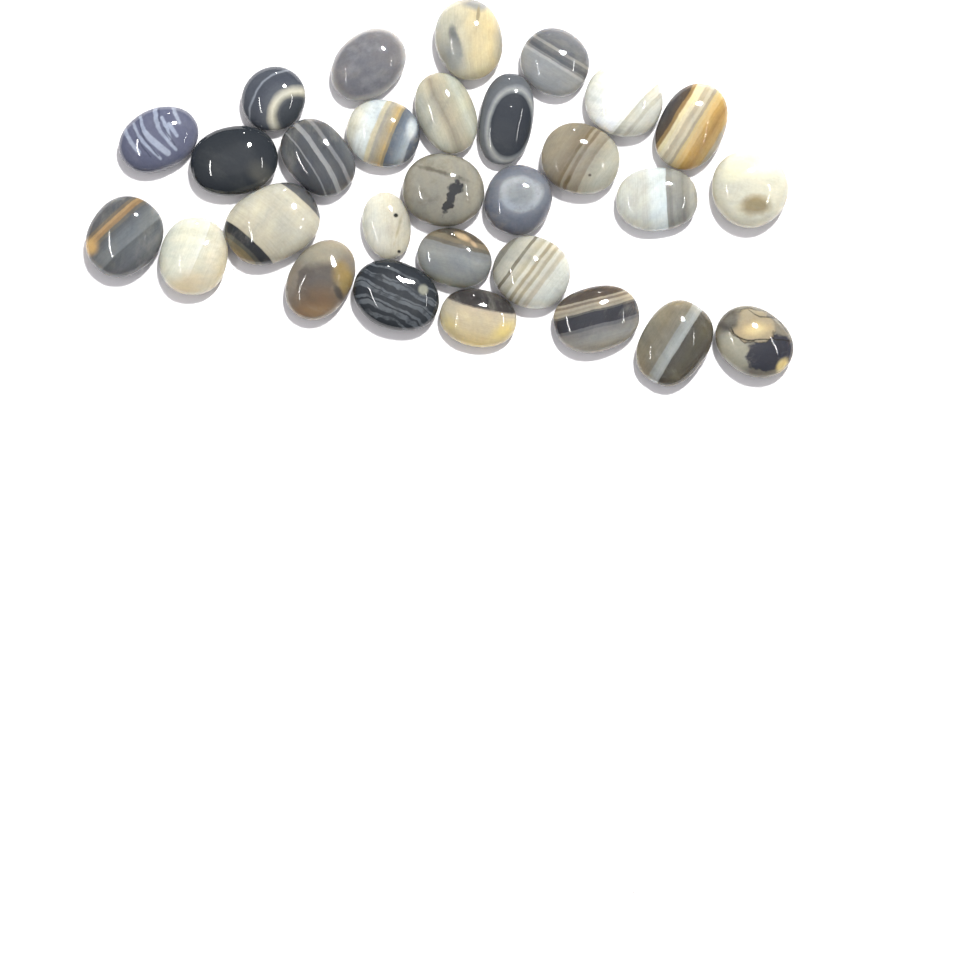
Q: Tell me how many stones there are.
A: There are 29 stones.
